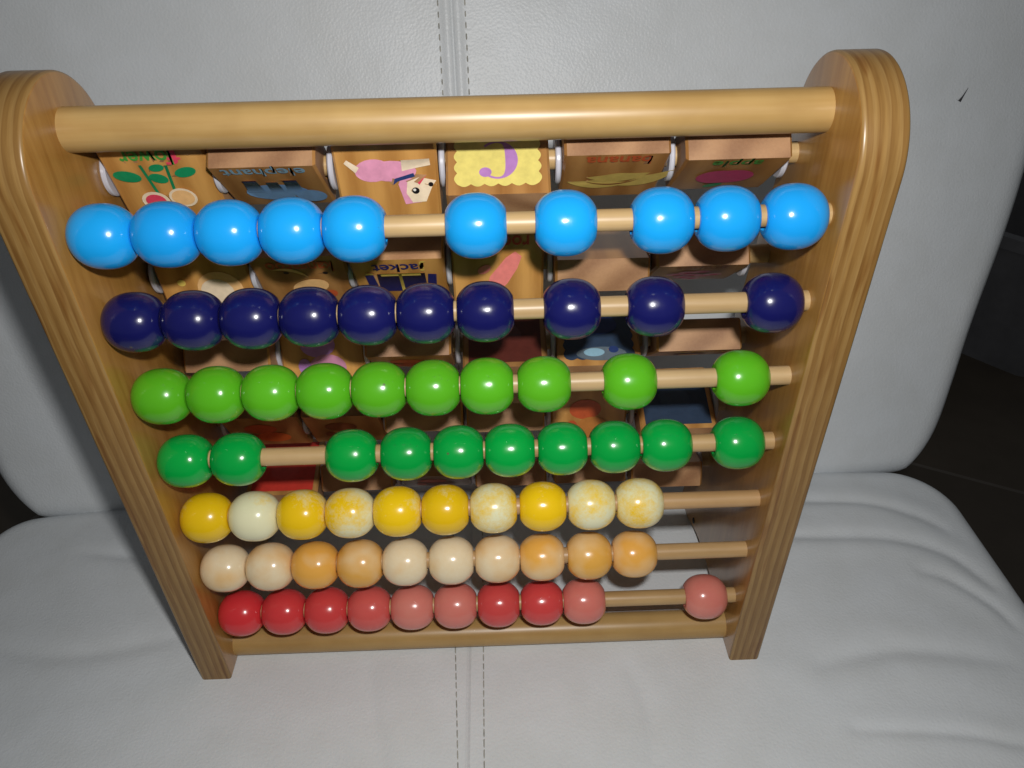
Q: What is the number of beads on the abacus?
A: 70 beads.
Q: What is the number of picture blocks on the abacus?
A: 30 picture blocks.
